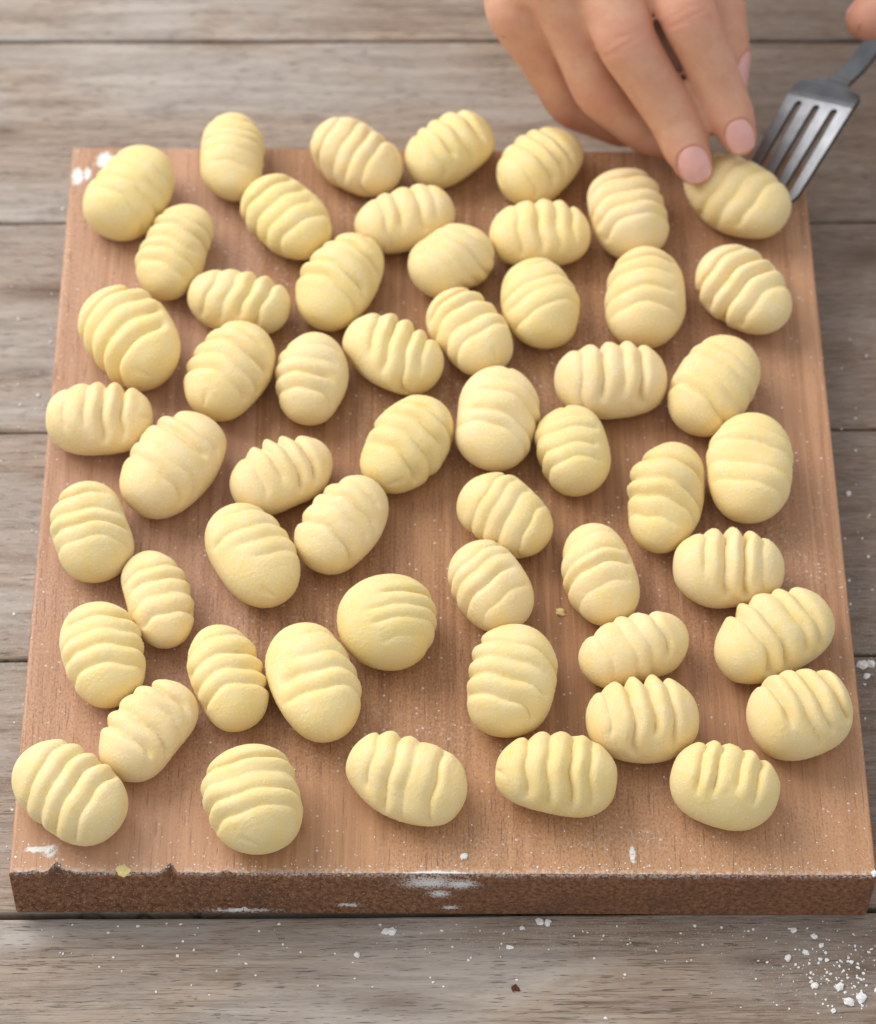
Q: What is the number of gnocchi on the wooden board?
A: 55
